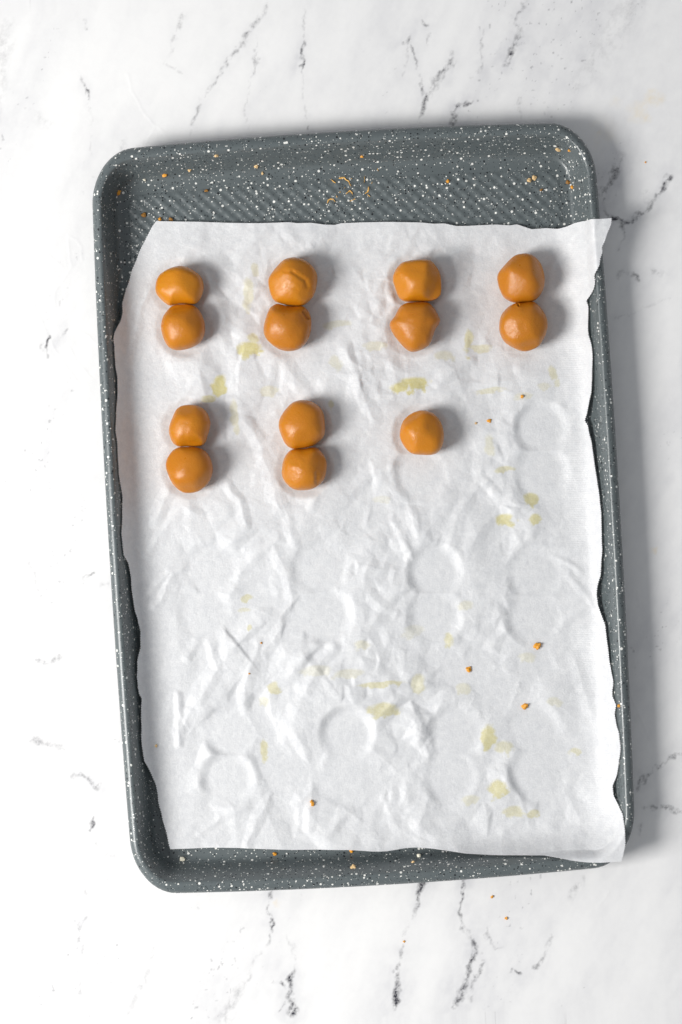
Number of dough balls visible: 13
